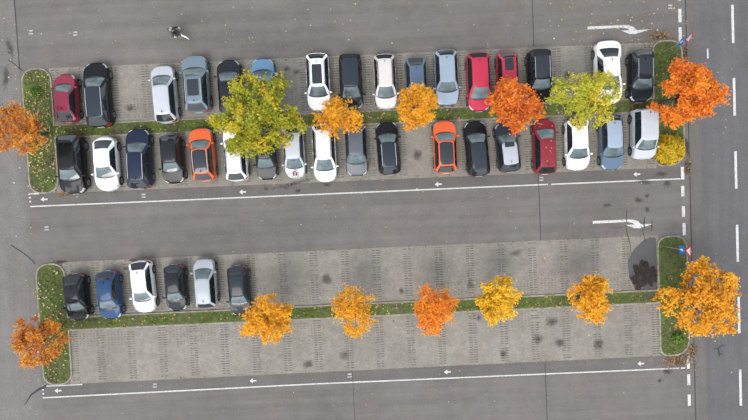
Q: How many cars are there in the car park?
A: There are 40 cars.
